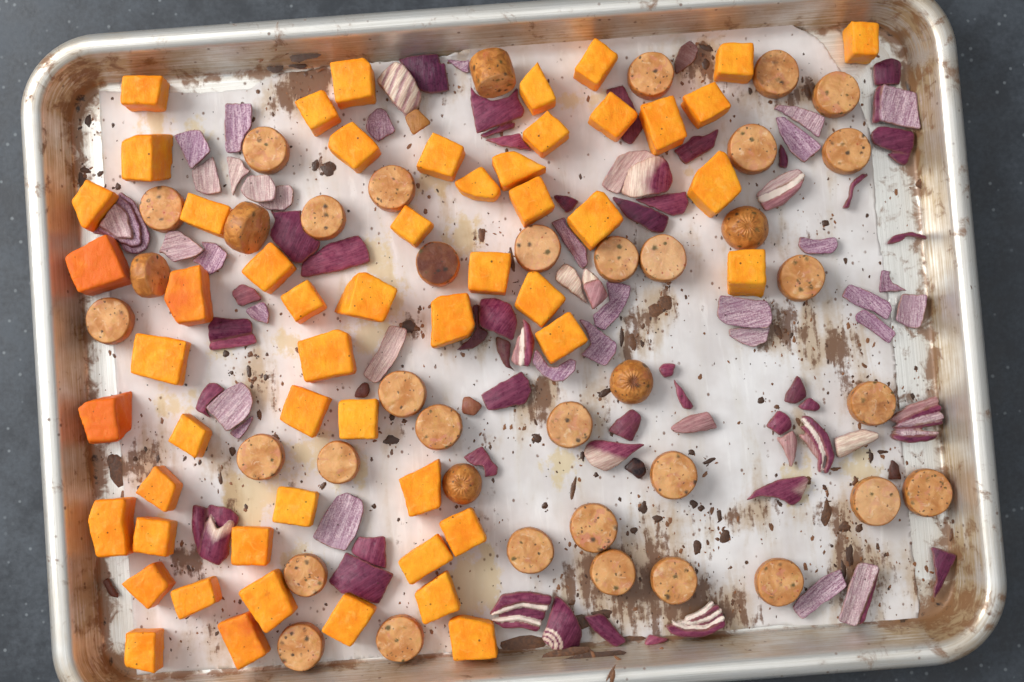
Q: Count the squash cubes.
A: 54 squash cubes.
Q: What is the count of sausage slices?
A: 38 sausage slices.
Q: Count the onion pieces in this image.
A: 91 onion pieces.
